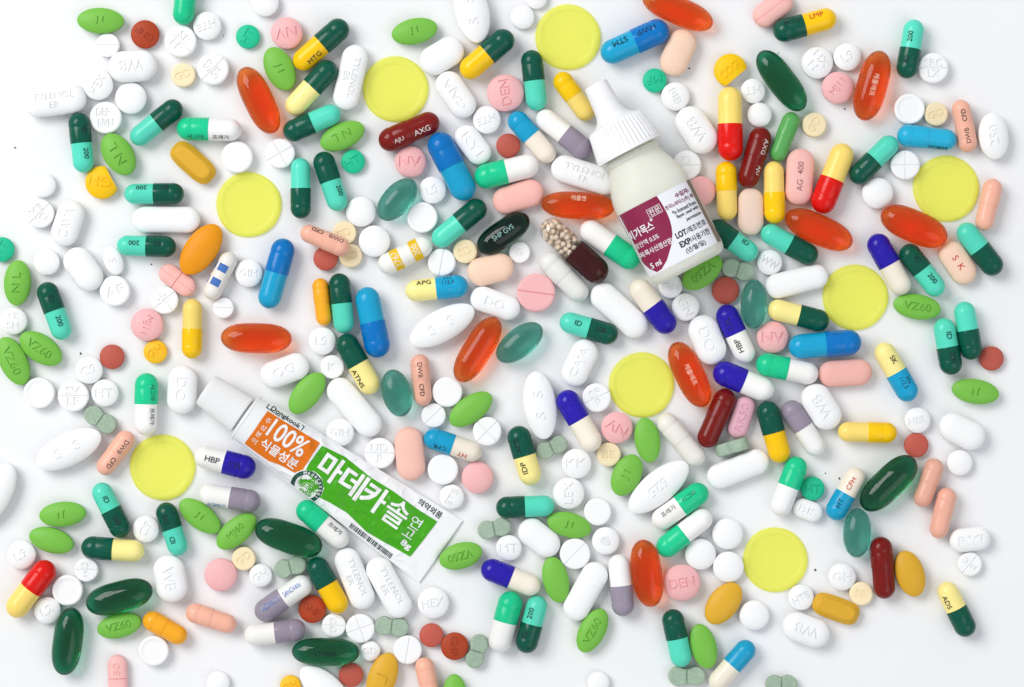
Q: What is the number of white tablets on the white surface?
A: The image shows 122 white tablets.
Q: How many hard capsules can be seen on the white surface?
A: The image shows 101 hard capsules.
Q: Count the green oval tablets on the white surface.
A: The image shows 26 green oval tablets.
